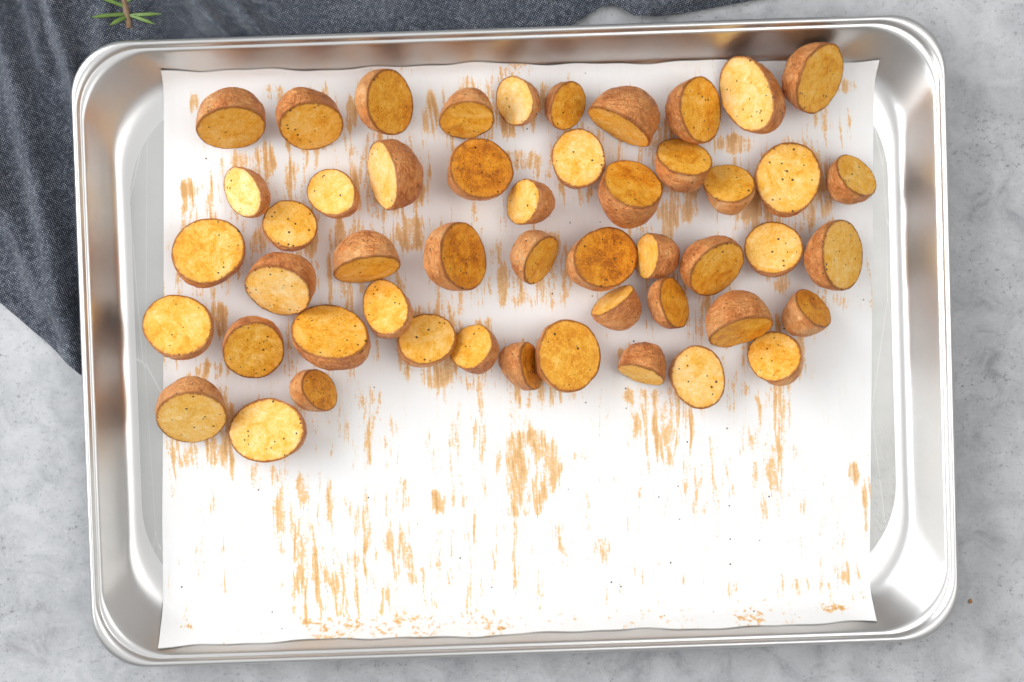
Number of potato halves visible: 50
